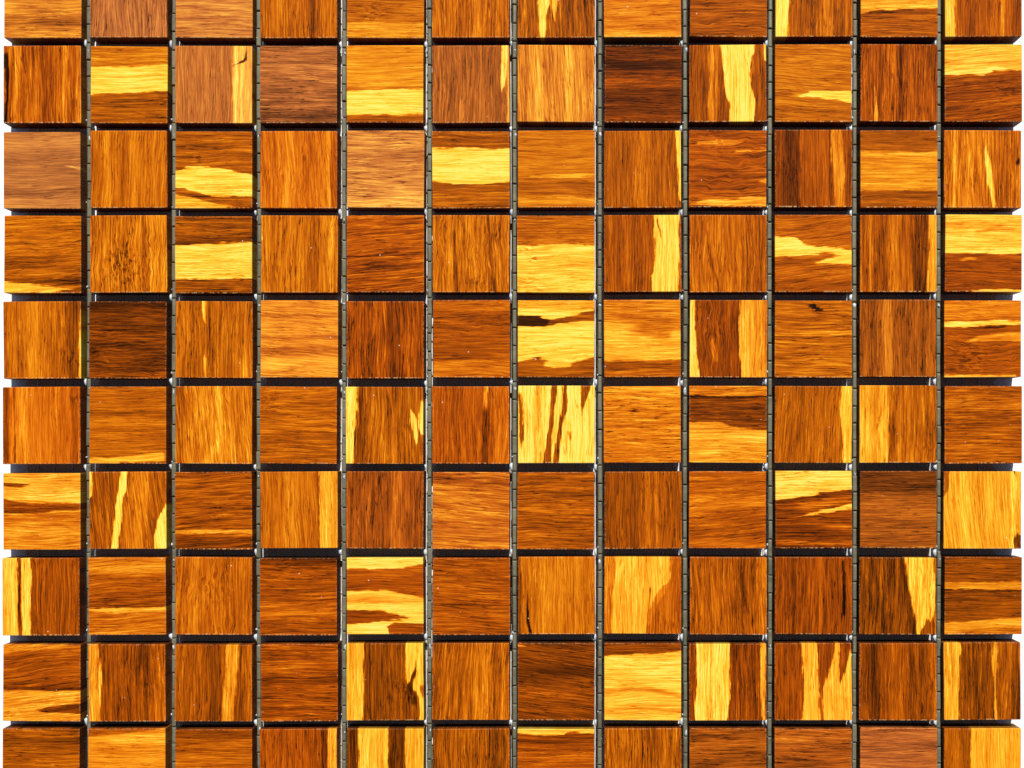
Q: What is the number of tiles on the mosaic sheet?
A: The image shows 120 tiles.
